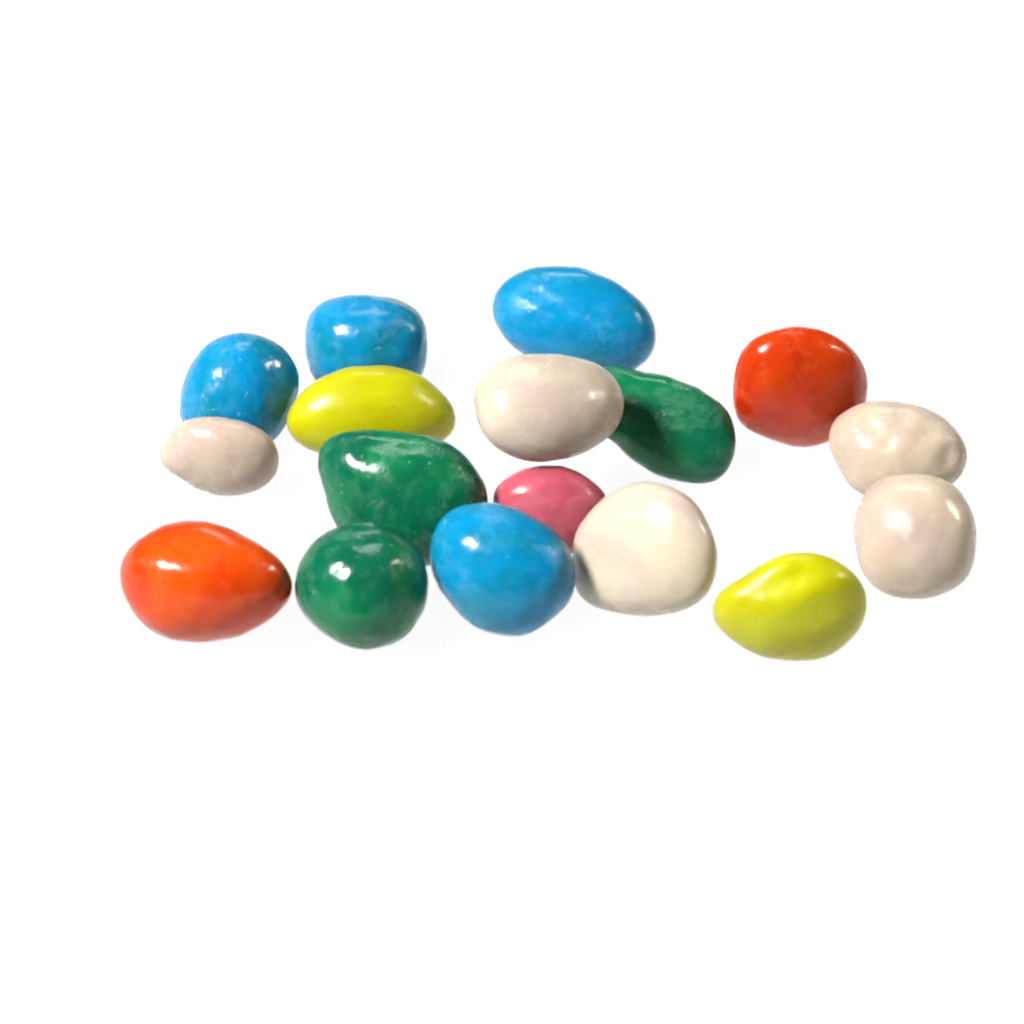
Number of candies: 17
